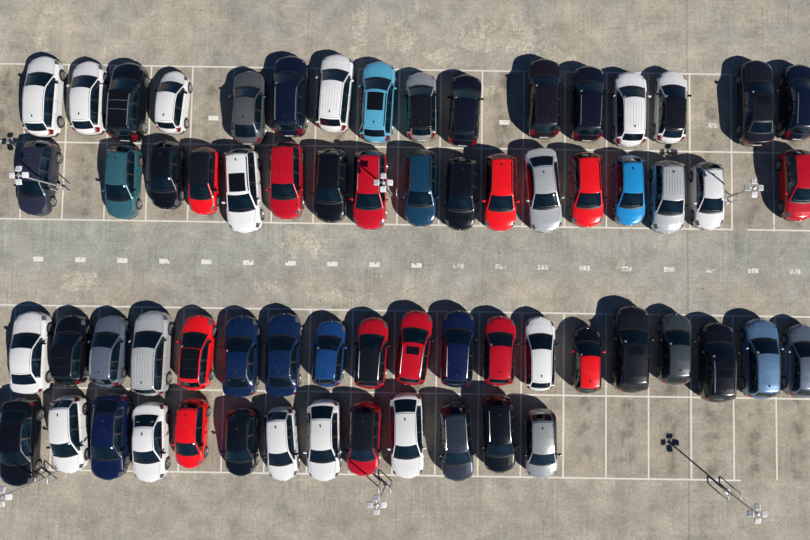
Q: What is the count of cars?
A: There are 65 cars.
